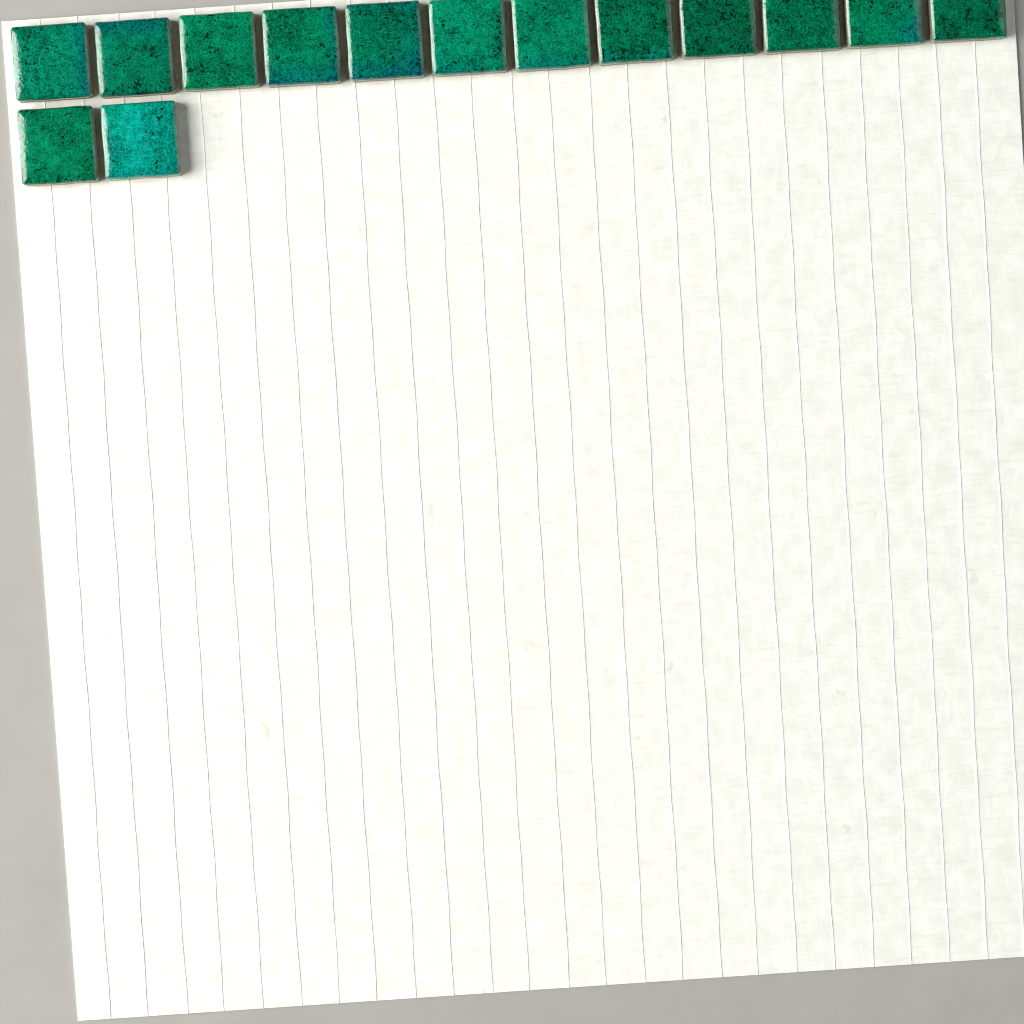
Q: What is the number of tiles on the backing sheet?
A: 14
